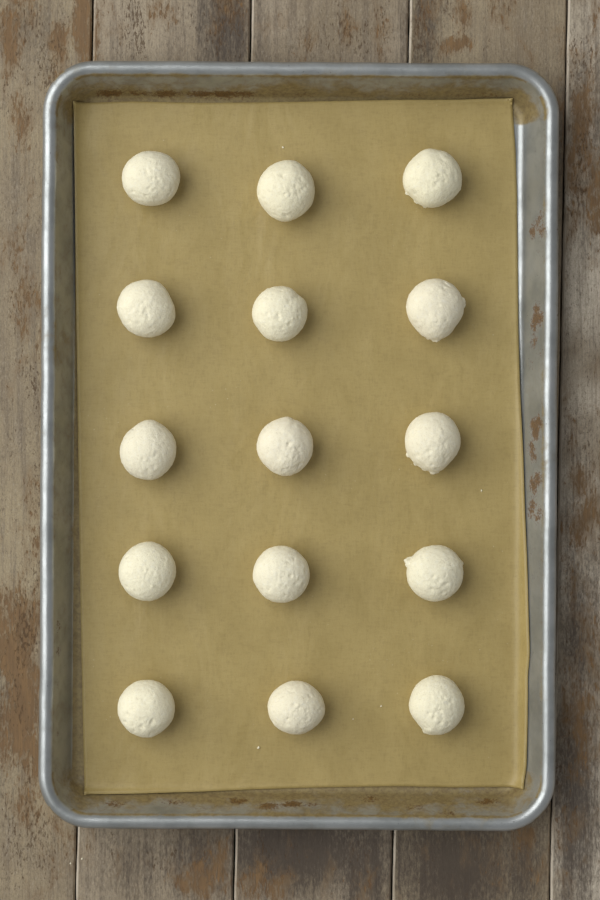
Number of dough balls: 15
